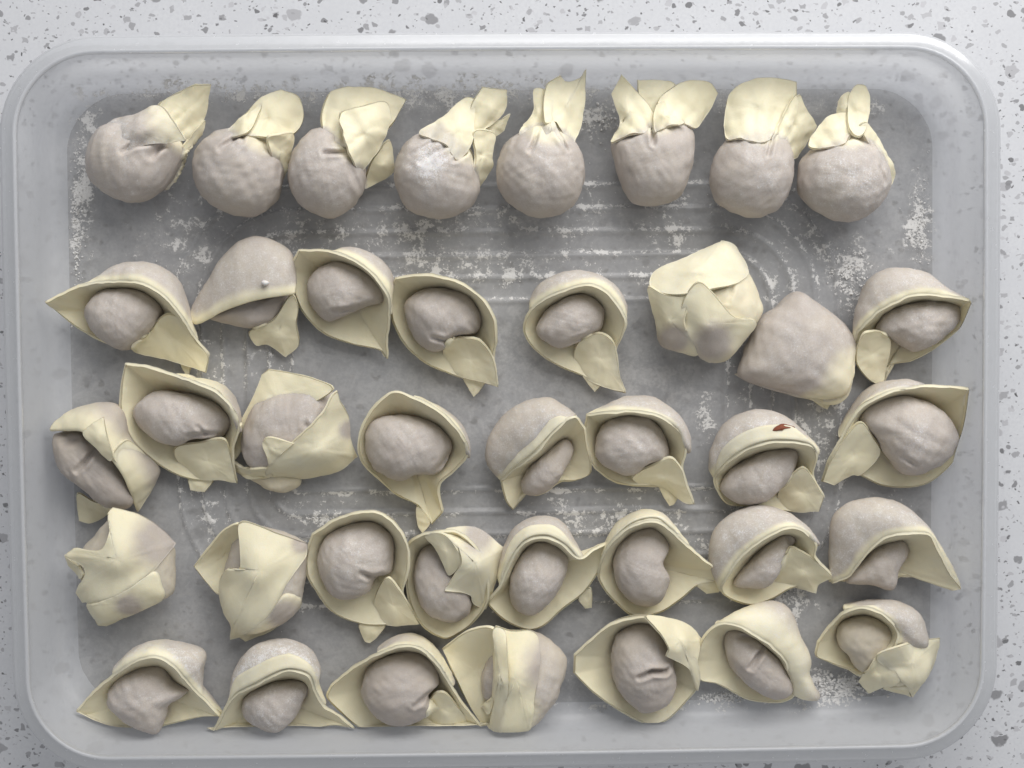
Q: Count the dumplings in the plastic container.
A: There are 39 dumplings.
